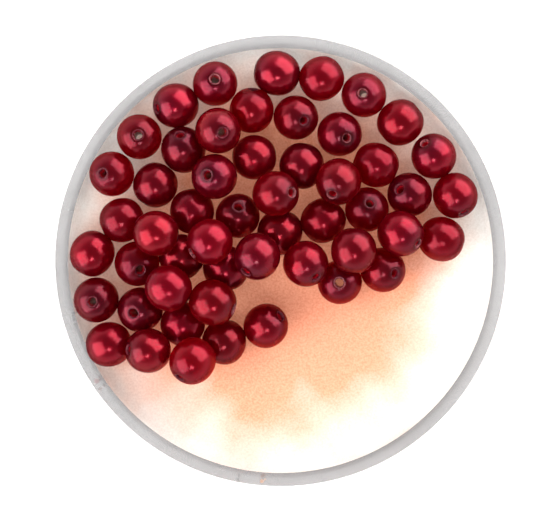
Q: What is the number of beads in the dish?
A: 52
